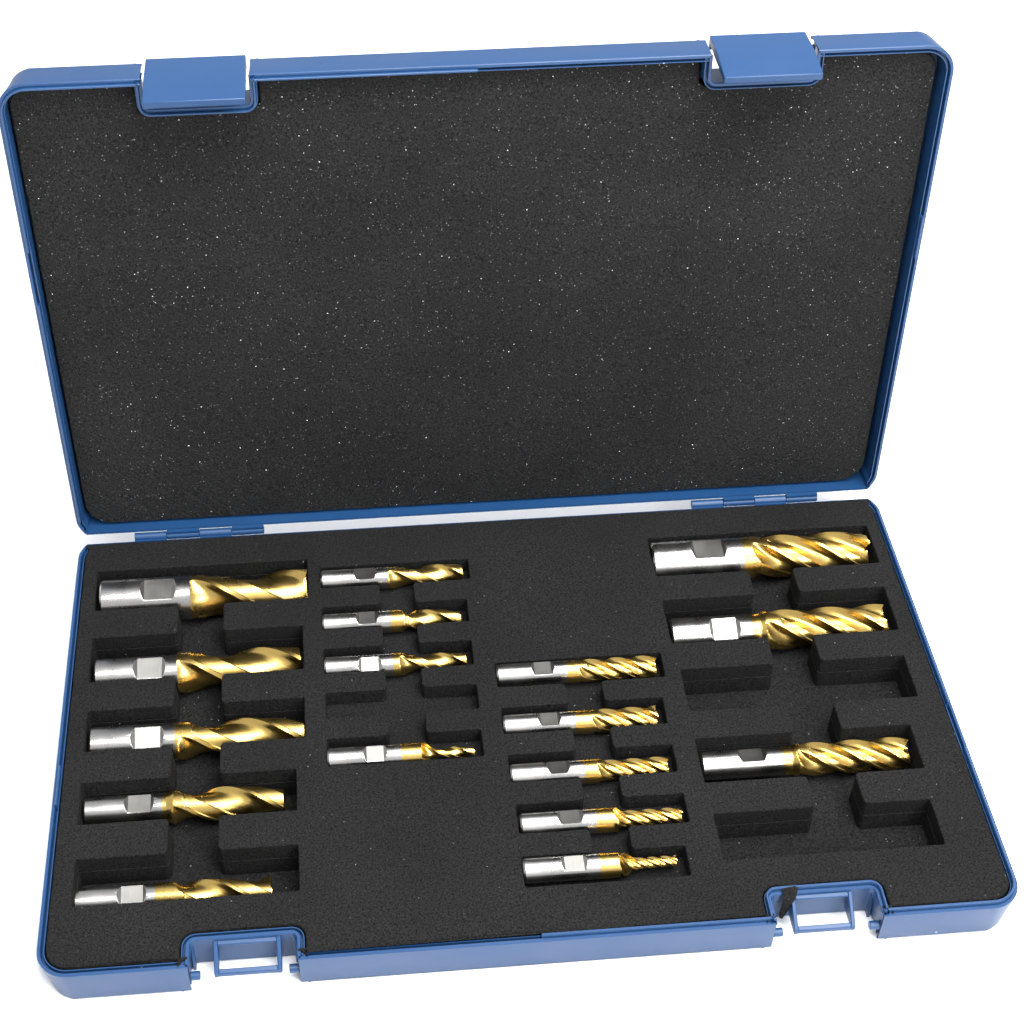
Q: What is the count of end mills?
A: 17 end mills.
